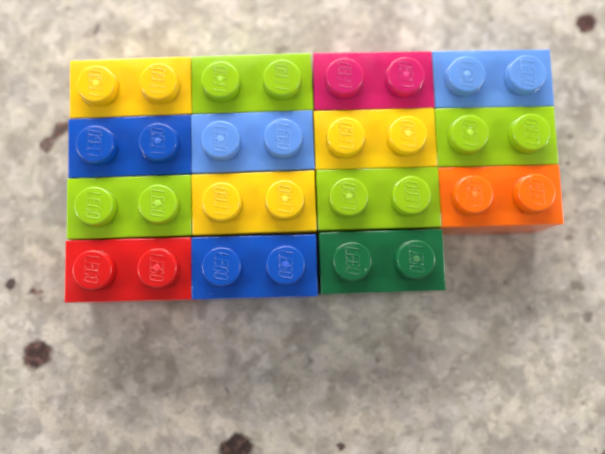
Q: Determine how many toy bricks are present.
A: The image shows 15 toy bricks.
